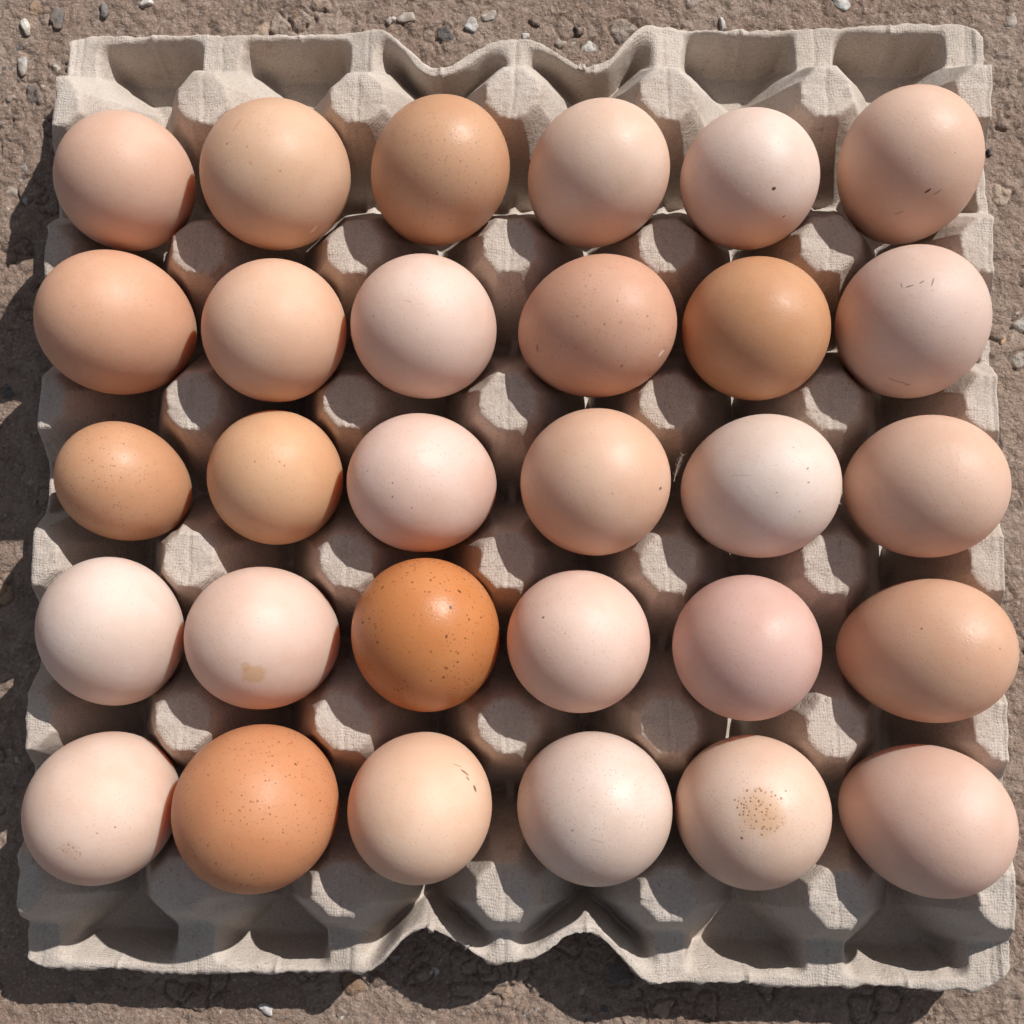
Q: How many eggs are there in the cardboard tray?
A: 30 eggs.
